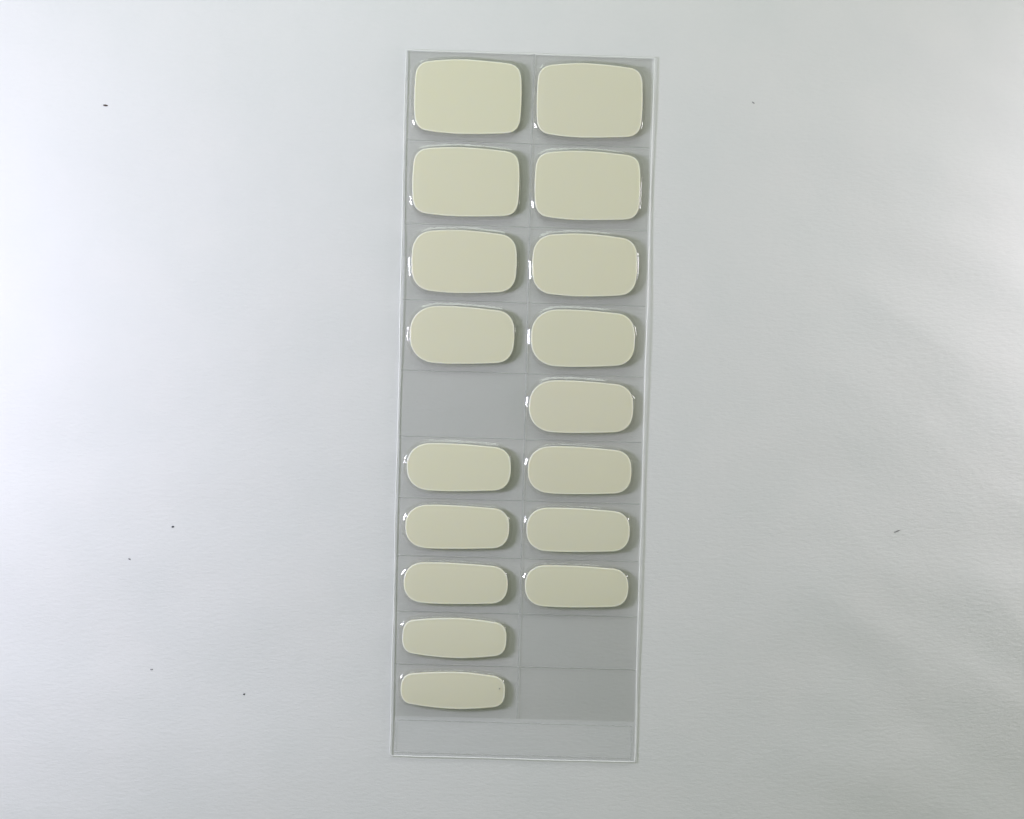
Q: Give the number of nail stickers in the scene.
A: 17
